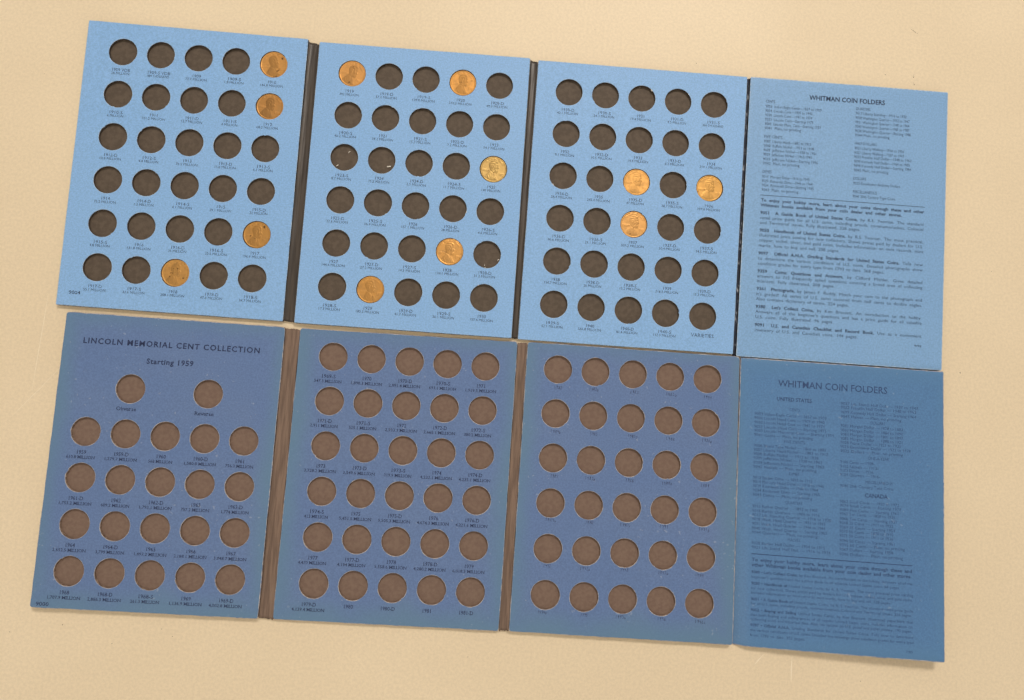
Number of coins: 12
